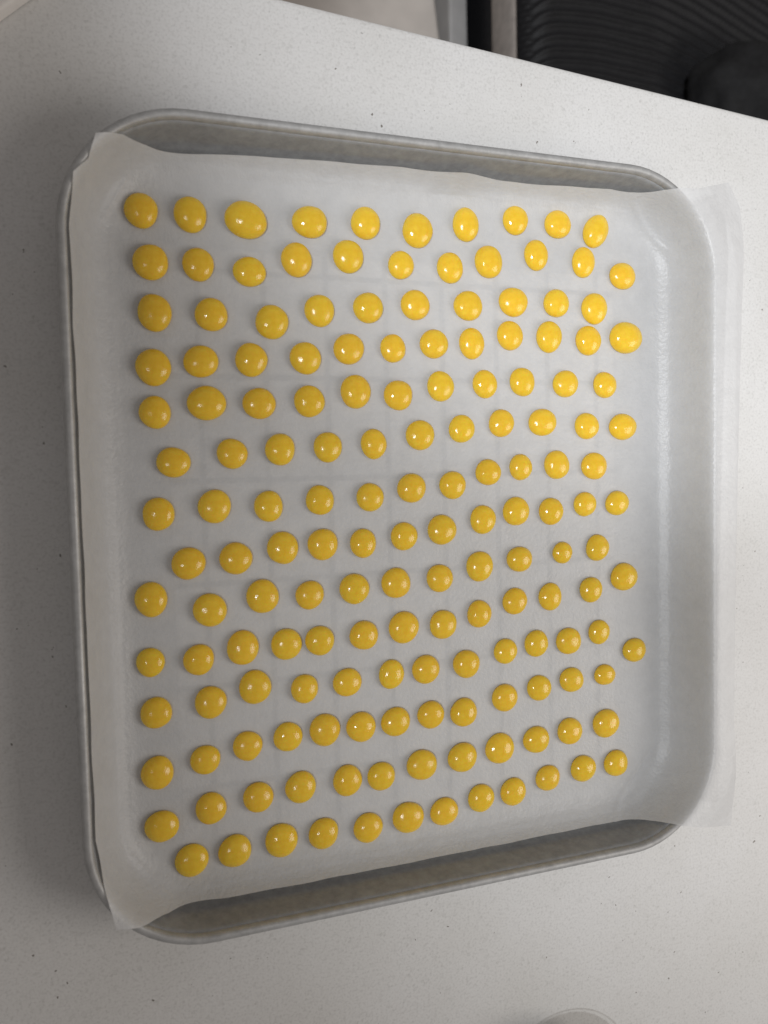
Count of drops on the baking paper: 162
